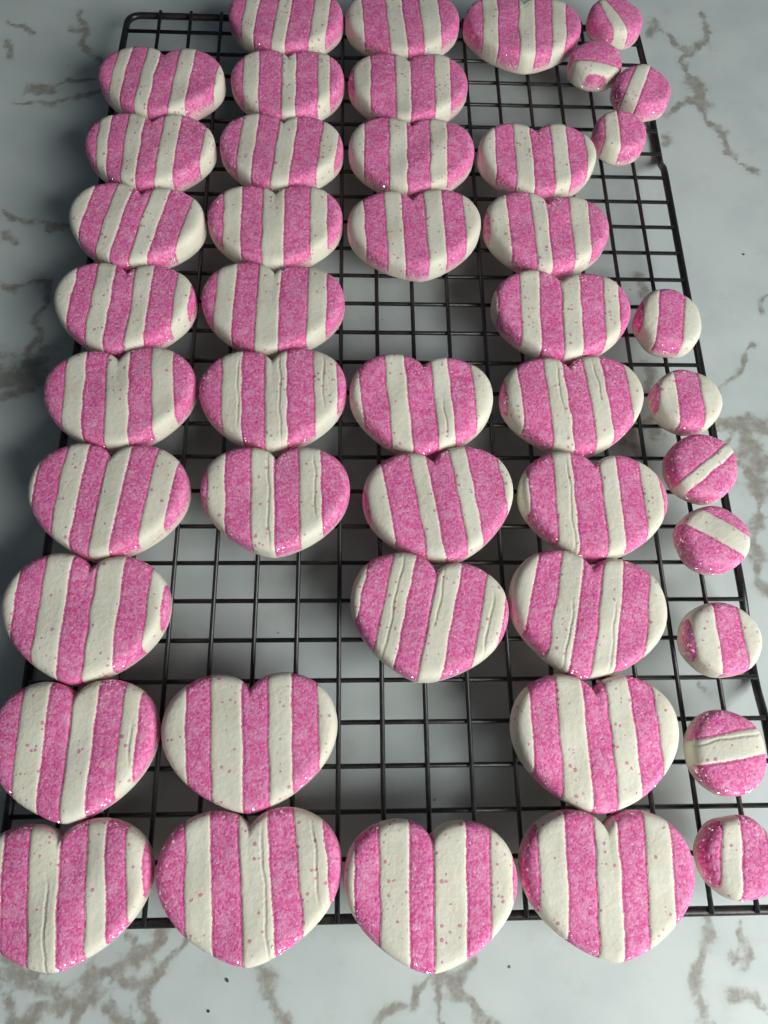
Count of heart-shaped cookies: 35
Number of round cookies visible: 11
